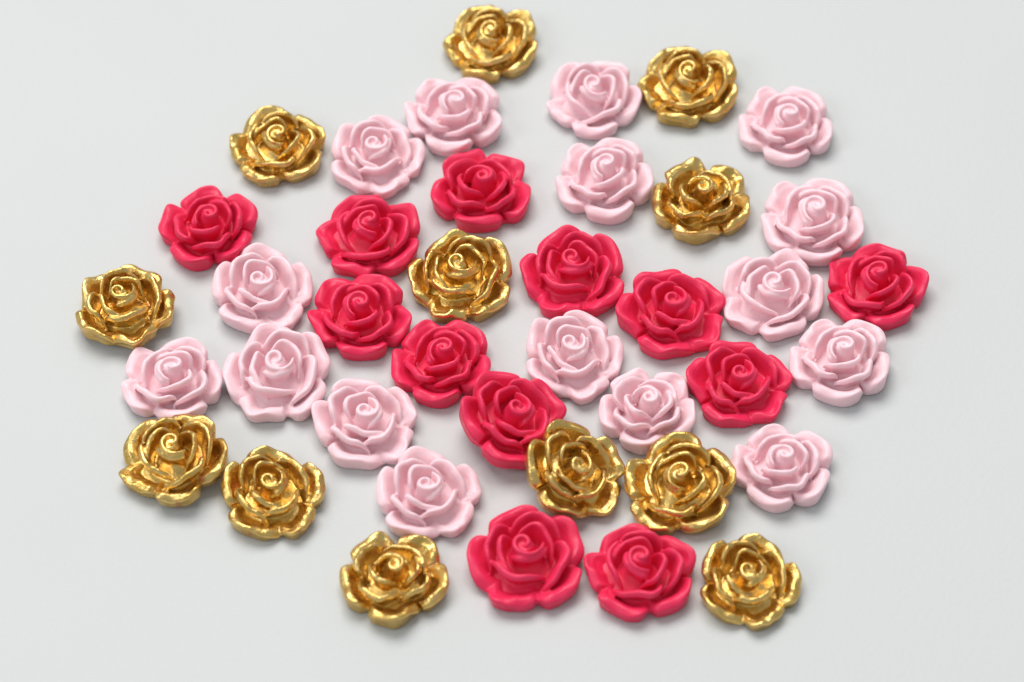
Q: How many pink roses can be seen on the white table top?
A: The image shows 16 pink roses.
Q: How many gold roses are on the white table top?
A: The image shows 12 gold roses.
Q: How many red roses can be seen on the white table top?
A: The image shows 12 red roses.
